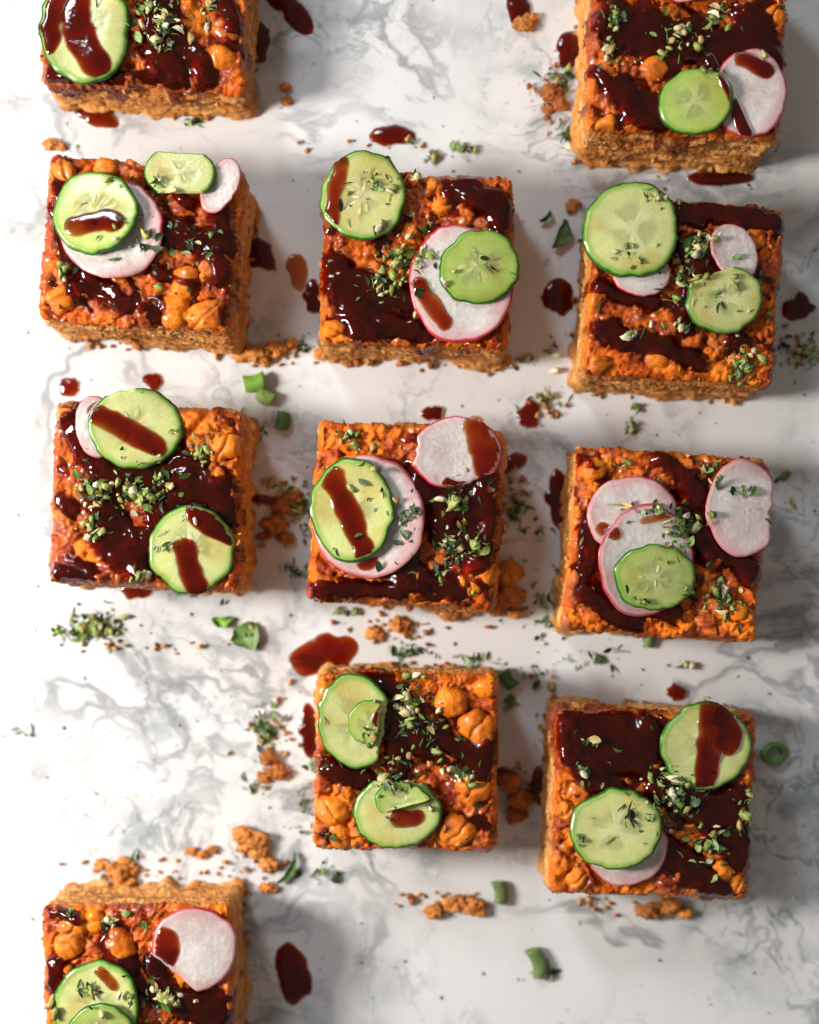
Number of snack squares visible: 11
